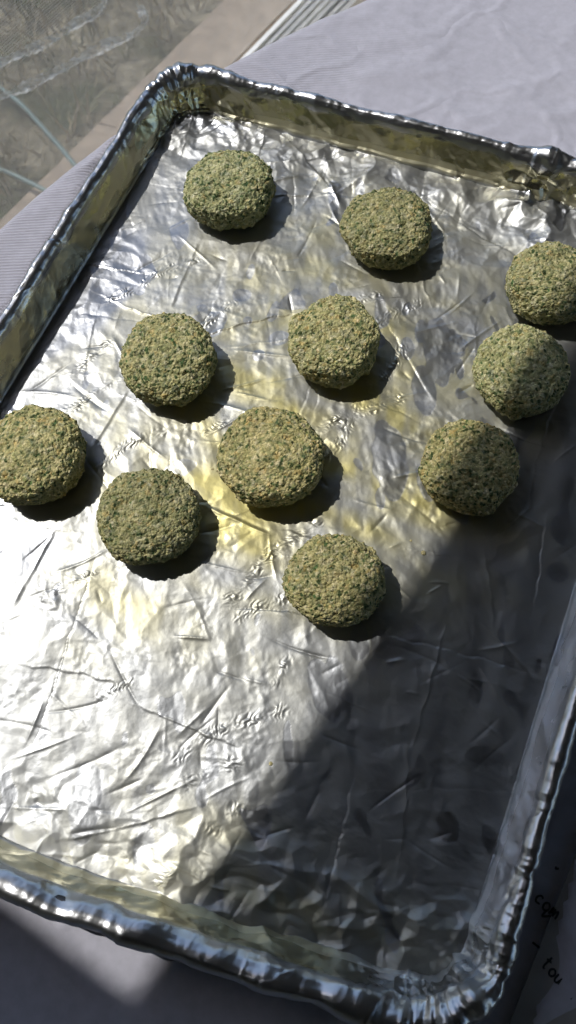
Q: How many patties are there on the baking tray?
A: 11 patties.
